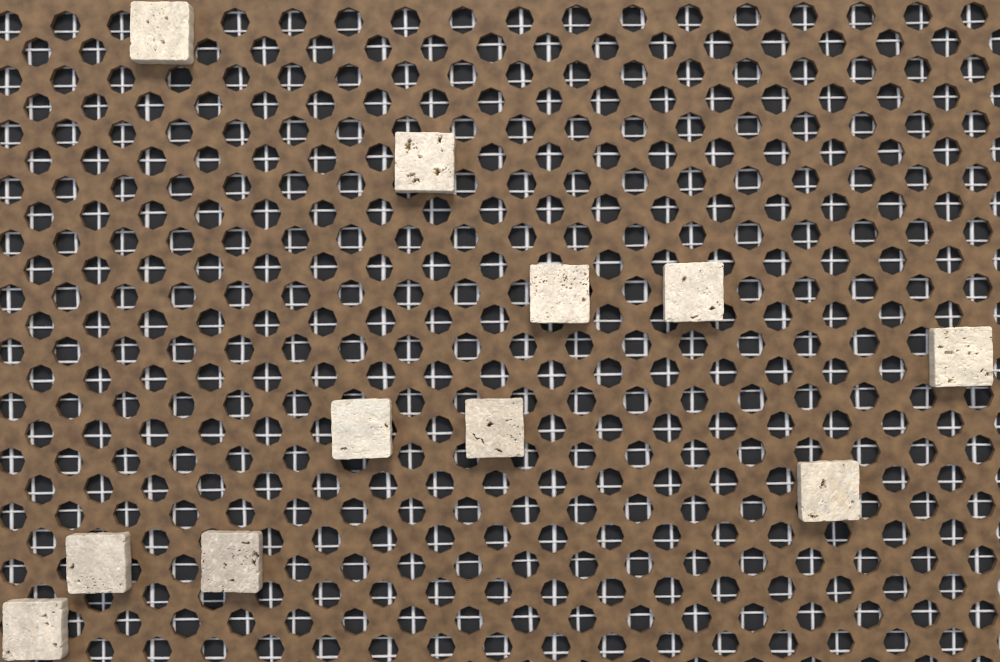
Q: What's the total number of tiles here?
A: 11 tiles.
